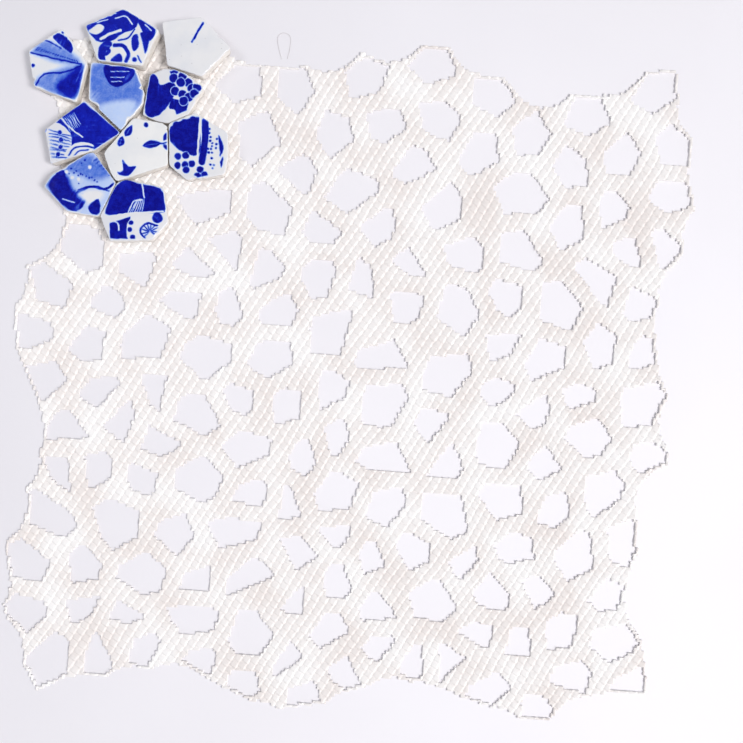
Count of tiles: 10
